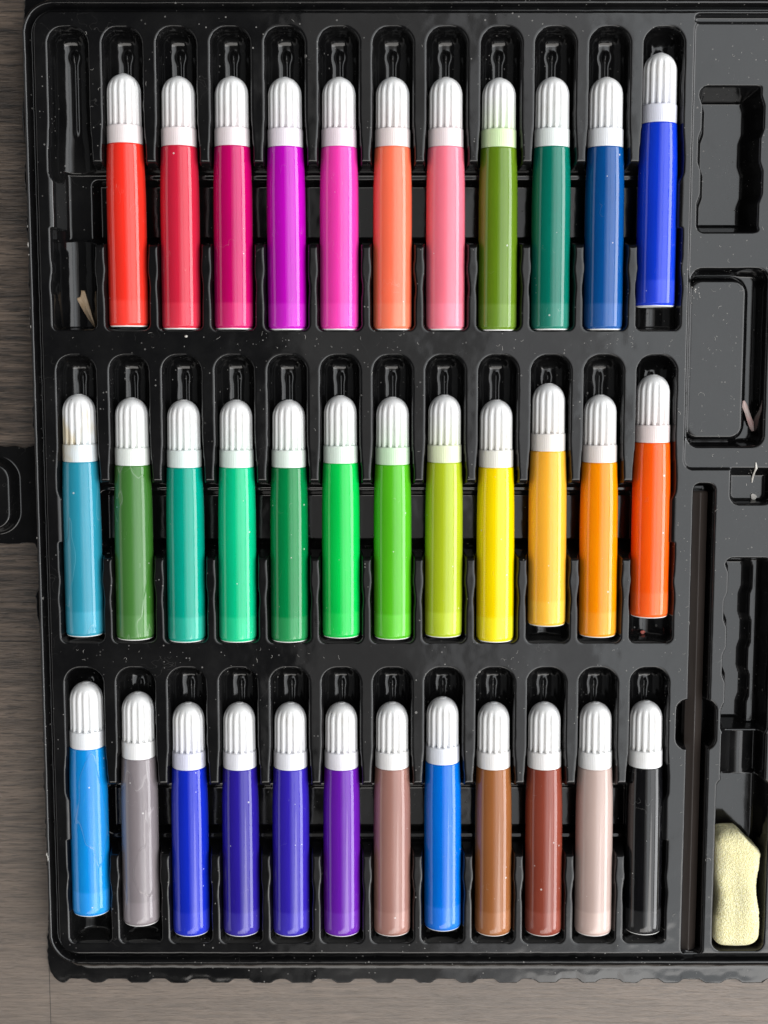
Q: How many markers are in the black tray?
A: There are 35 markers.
